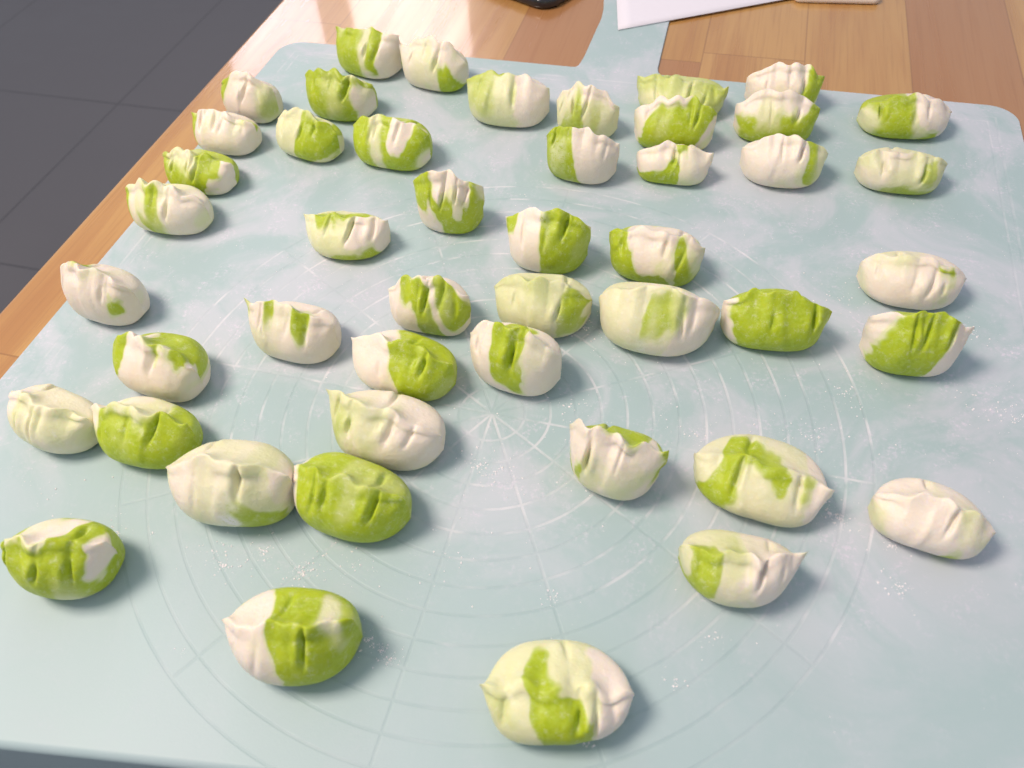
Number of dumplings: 47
